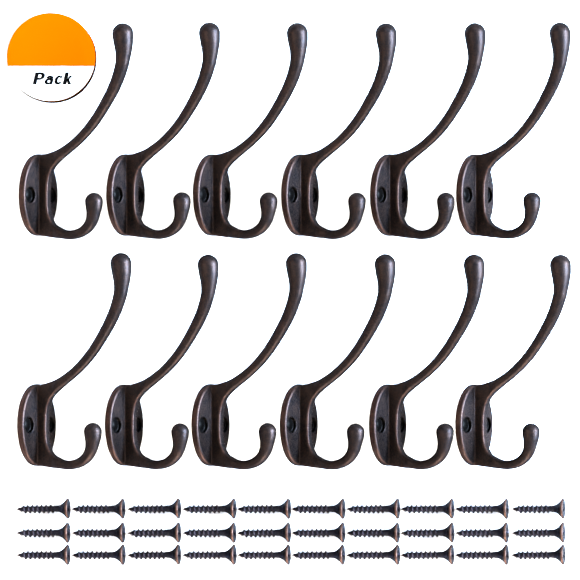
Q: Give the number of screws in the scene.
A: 30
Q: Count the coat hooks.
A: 12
